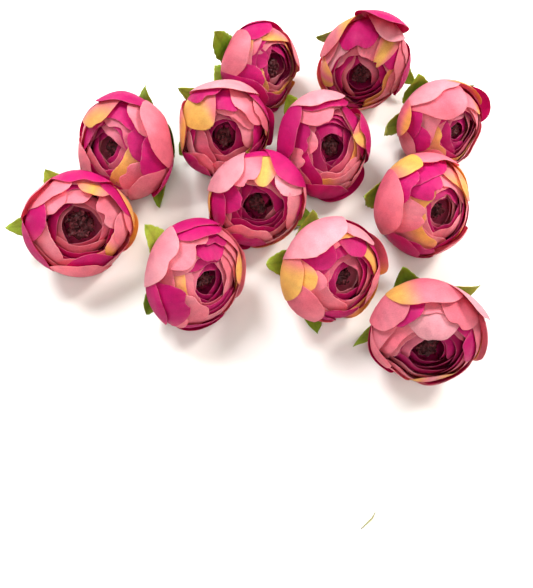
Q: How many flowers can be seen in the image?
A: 12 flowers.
